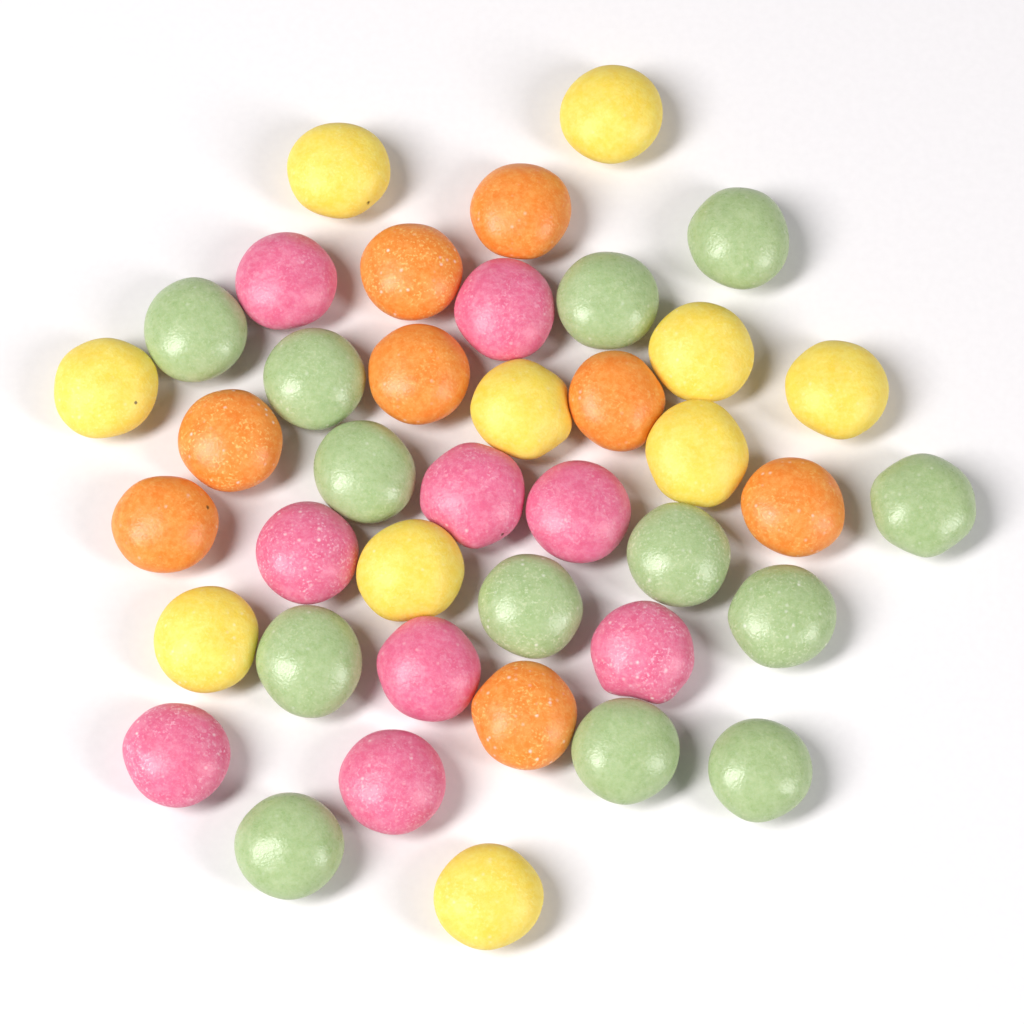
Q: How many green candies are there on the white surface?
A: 13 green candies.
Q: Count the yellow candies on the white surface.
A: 10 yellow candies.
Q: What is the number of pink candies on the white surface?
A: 9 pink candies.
